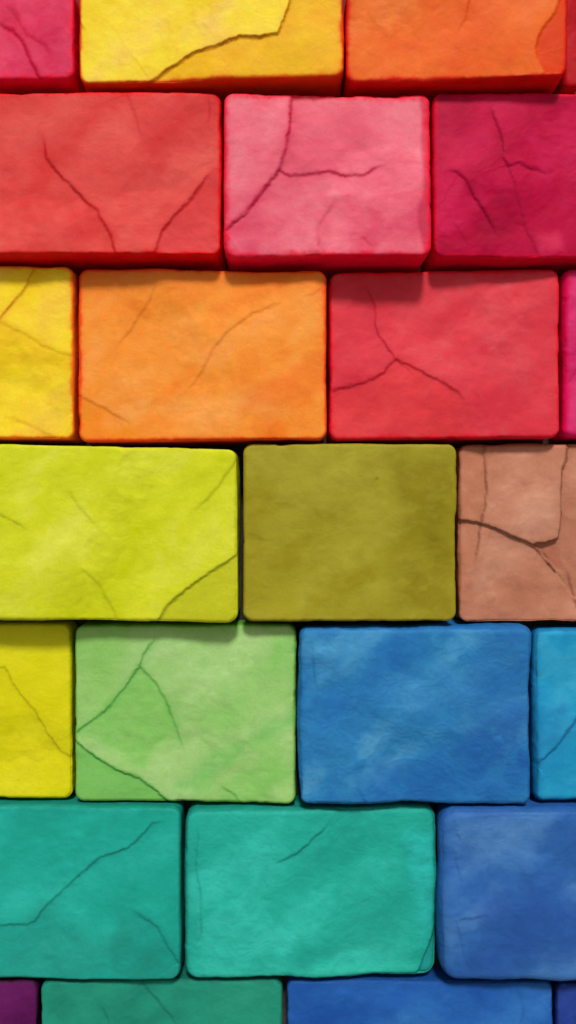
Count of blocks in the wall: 25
